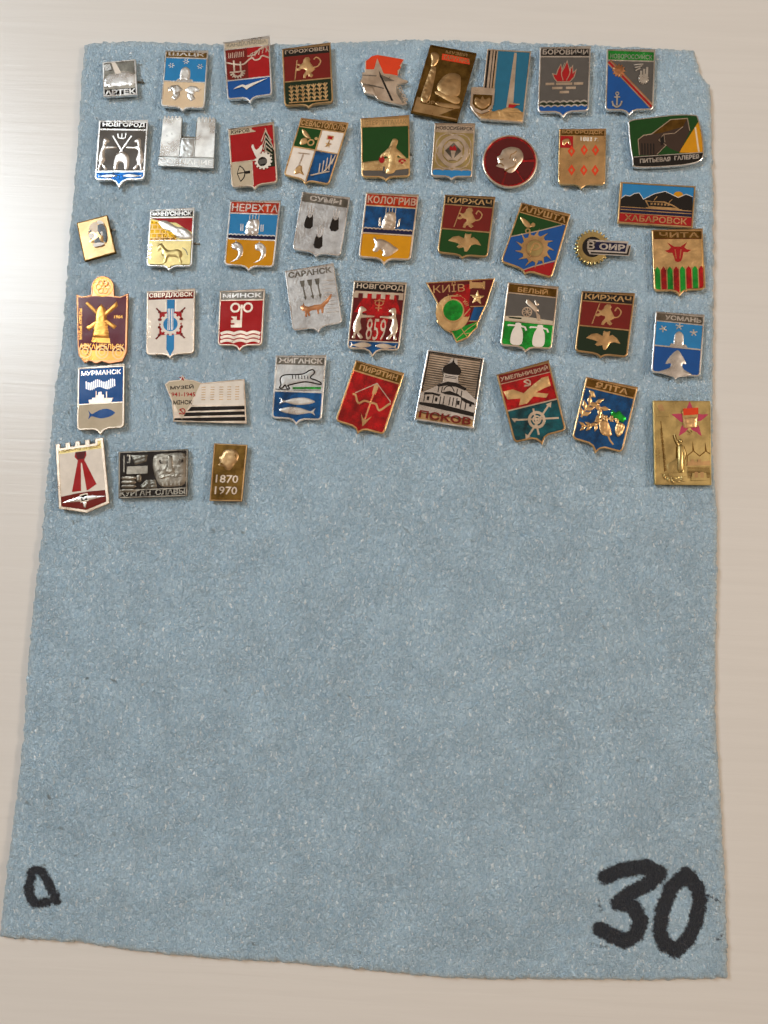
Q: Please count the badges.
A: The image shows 48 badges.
